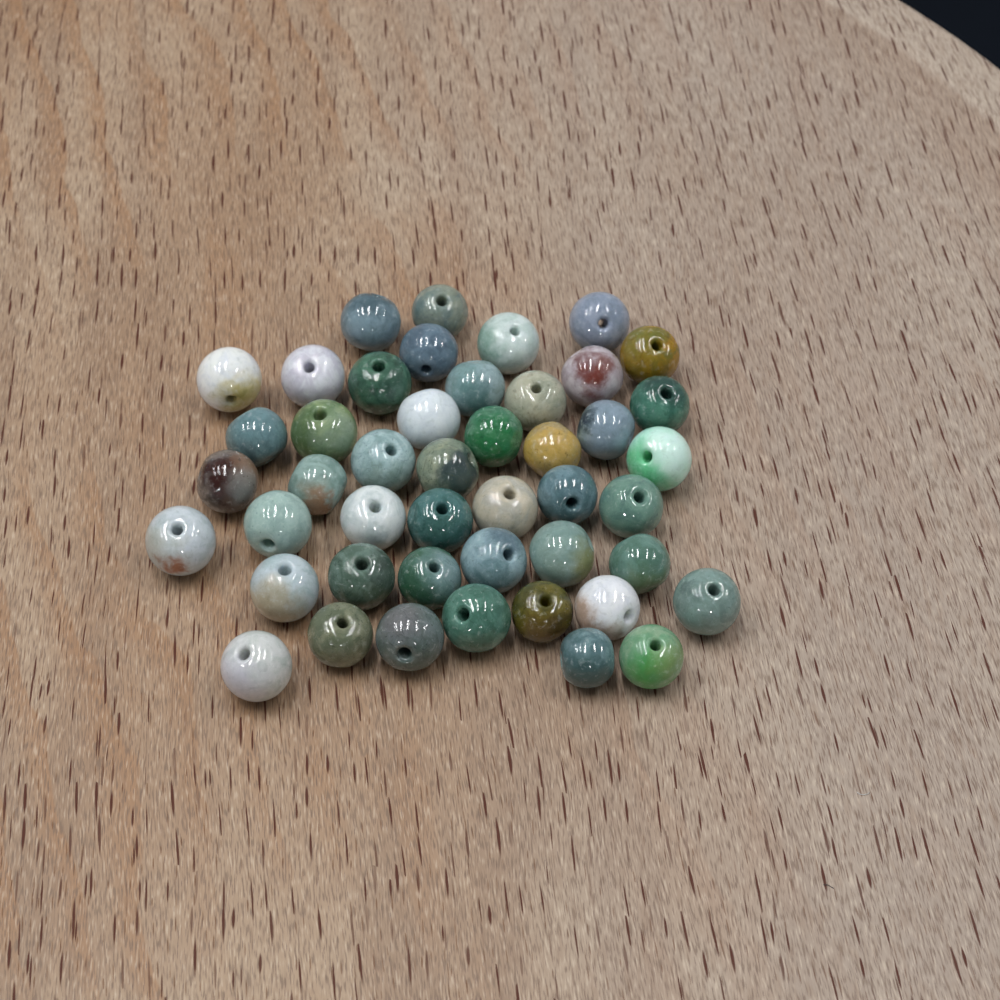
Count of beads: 46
